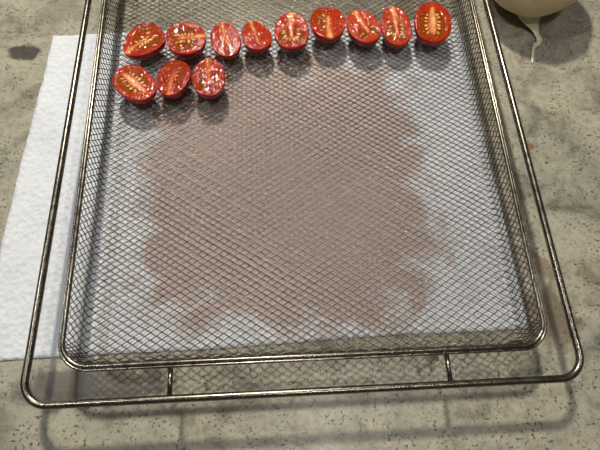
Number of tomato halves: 12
